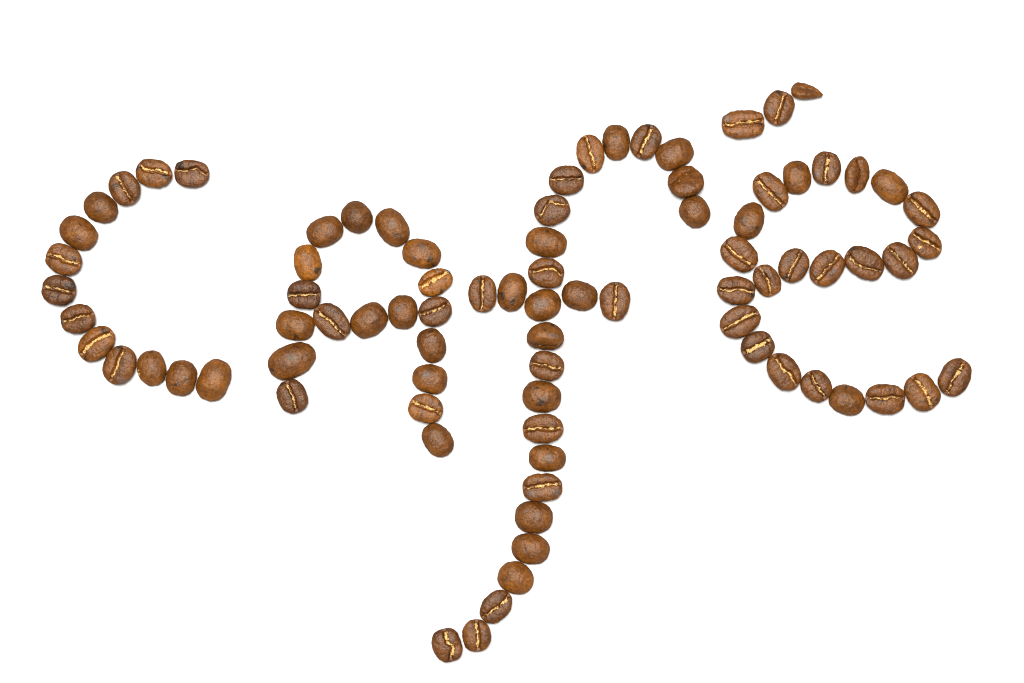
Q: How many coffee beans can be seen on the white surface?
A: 84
